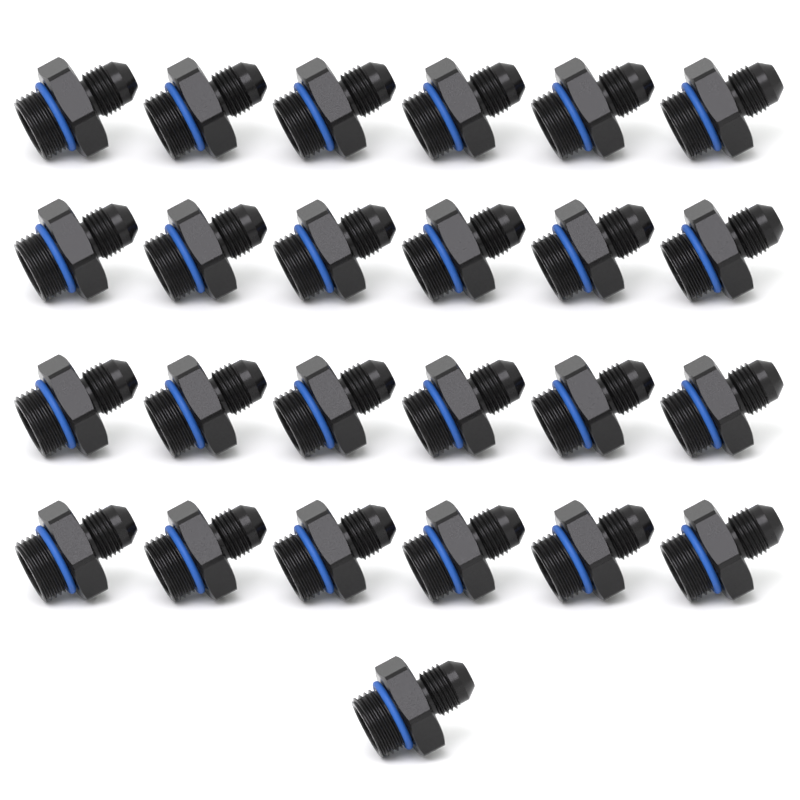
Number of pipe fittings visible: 25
